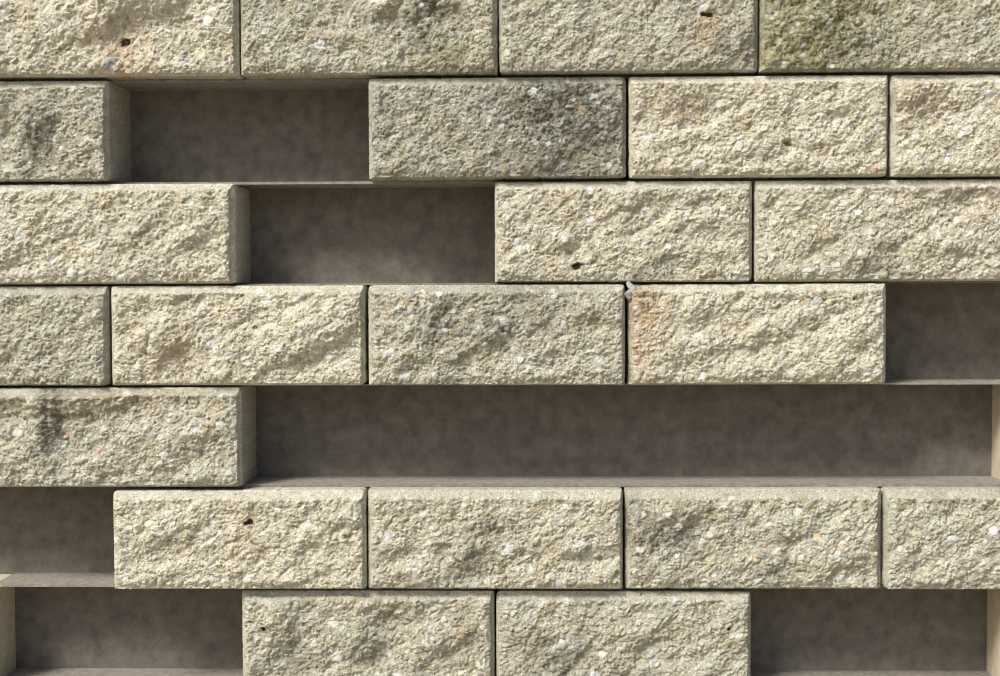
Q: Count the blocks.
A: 22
